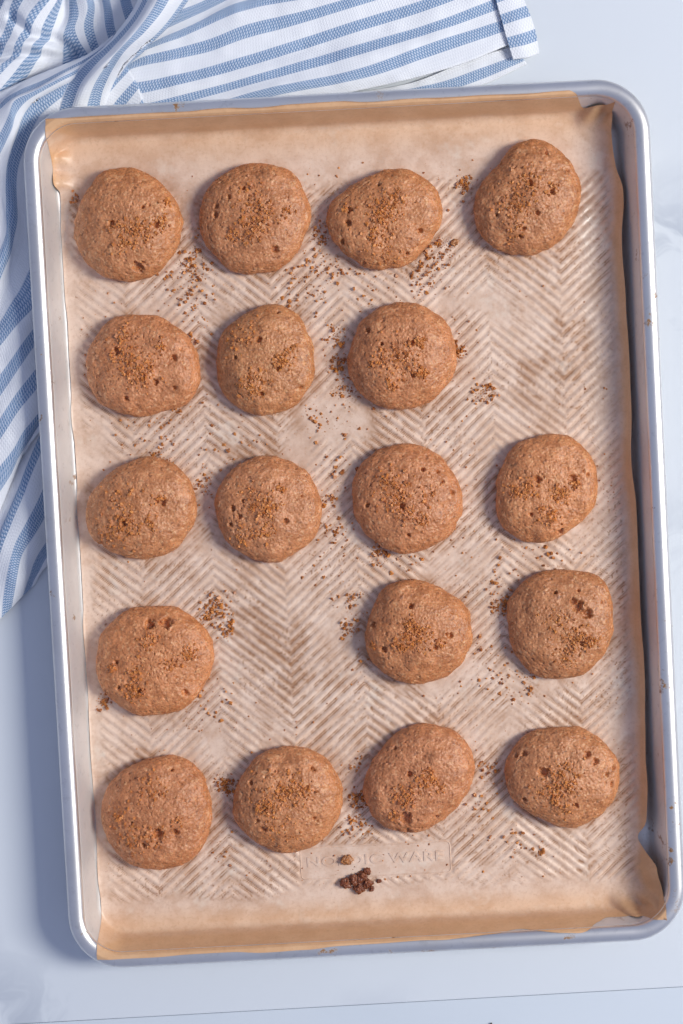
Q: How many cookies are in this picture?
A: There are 18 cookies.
